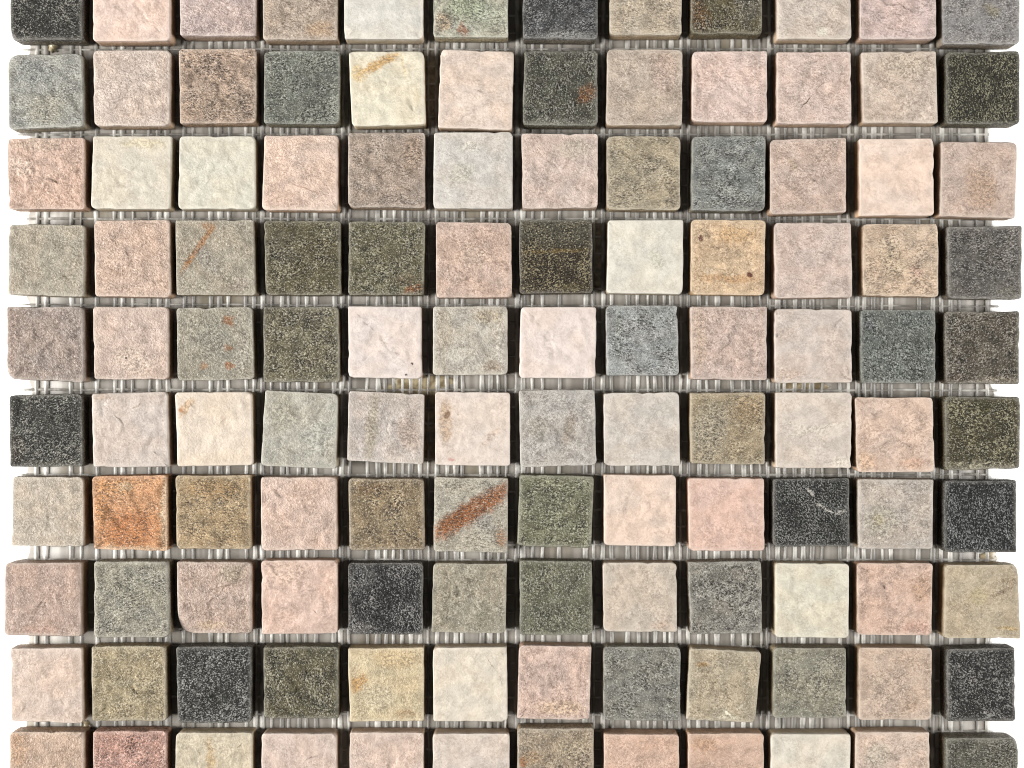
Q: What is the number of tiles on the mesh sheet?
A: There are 120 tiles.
